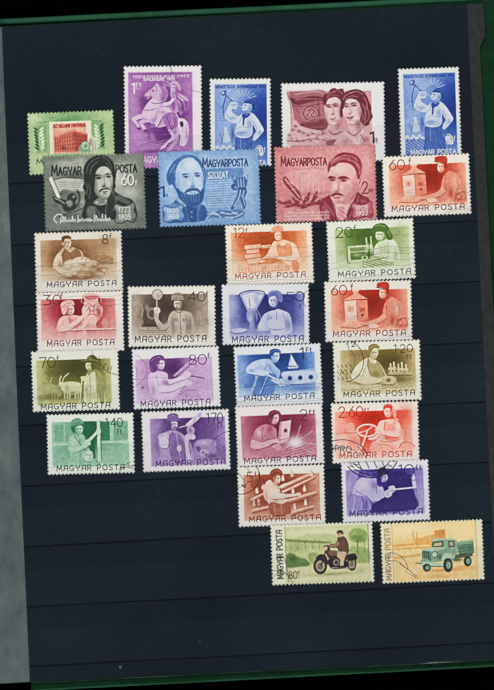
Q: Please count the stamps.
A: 28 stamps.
